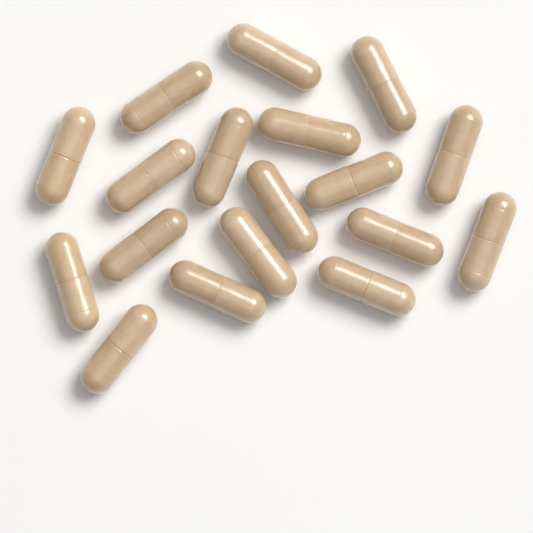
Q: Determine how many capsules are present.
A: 18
